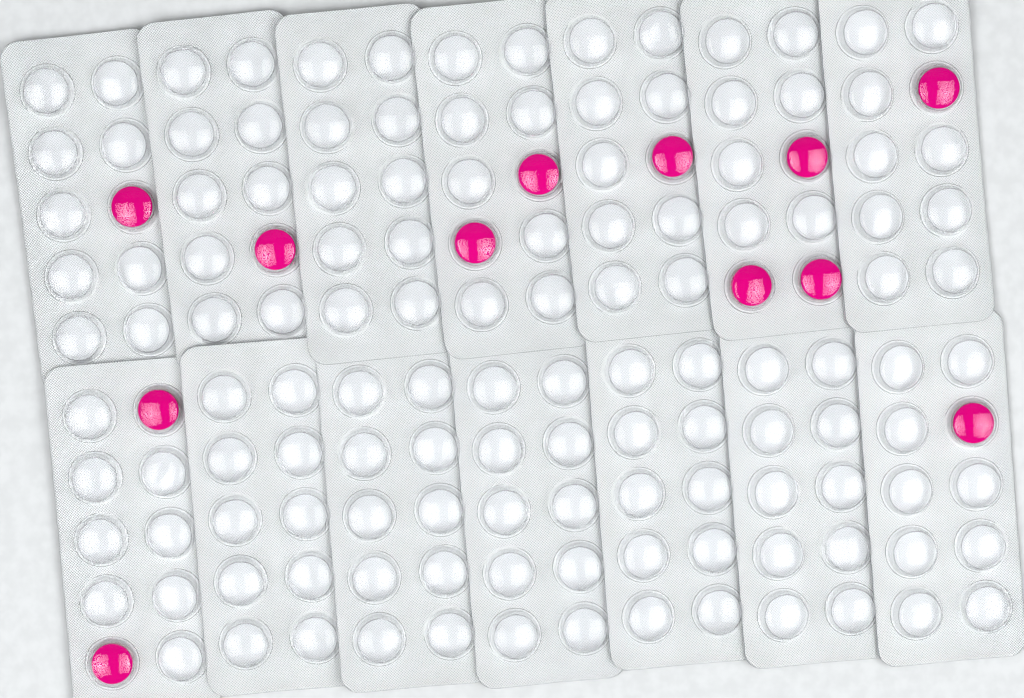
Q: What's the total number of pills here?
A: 12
